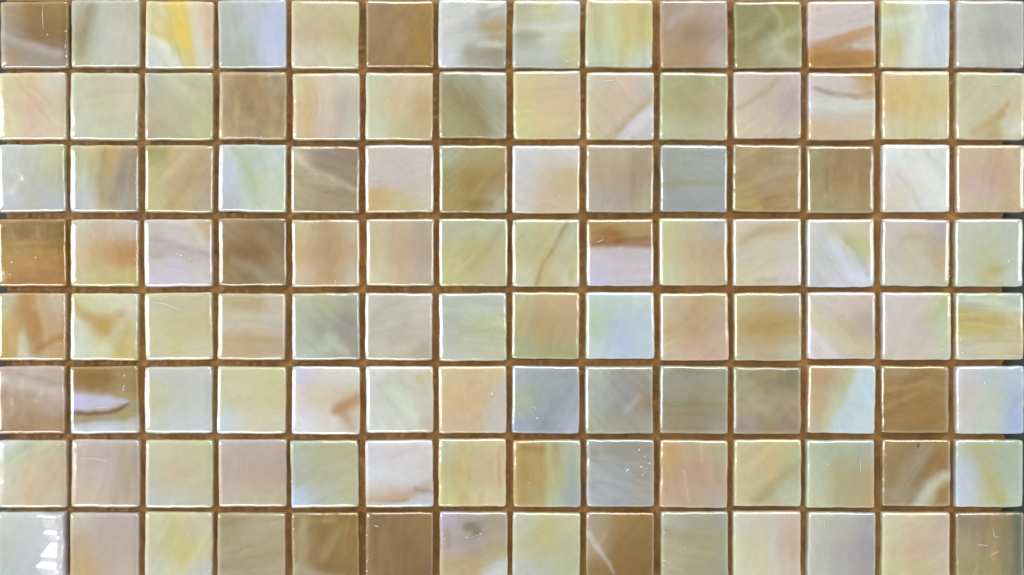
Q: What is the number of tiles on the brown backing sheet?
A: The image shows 112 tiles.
